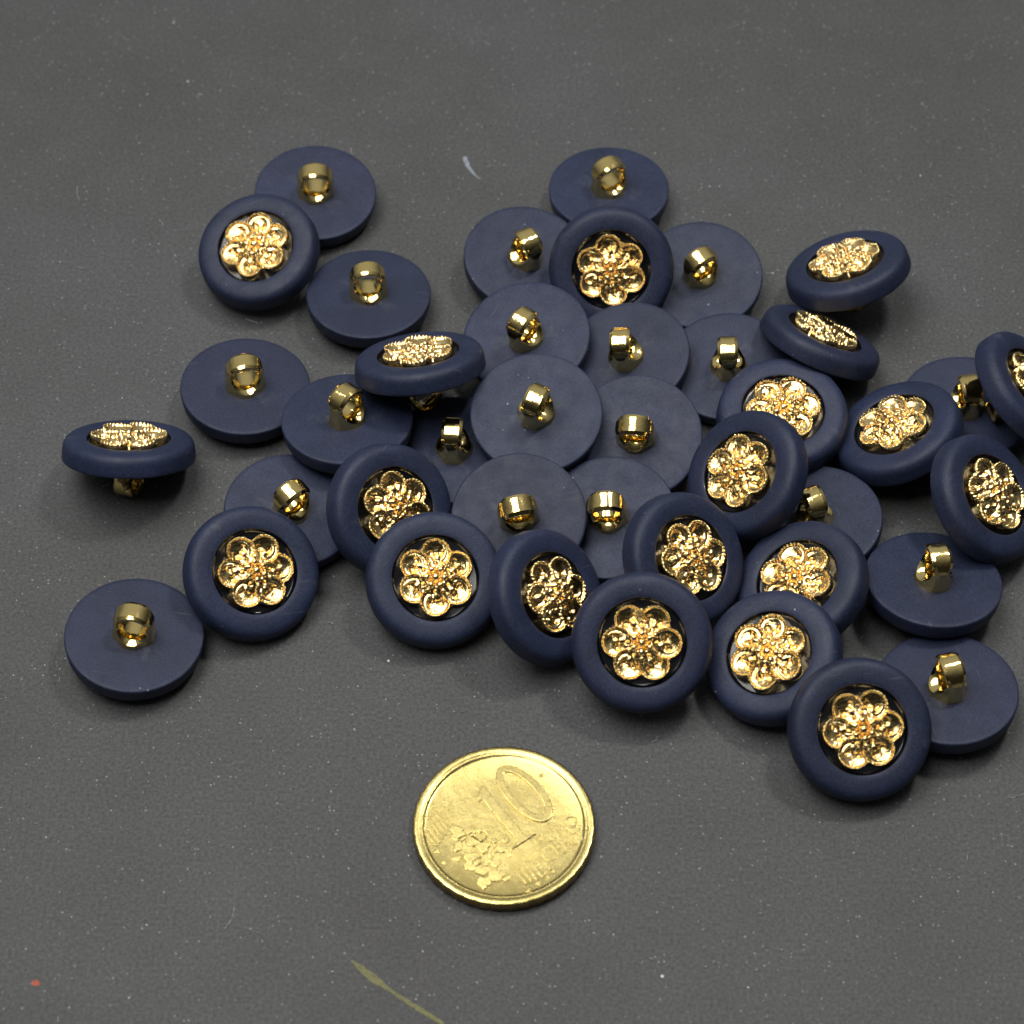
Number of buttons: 41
